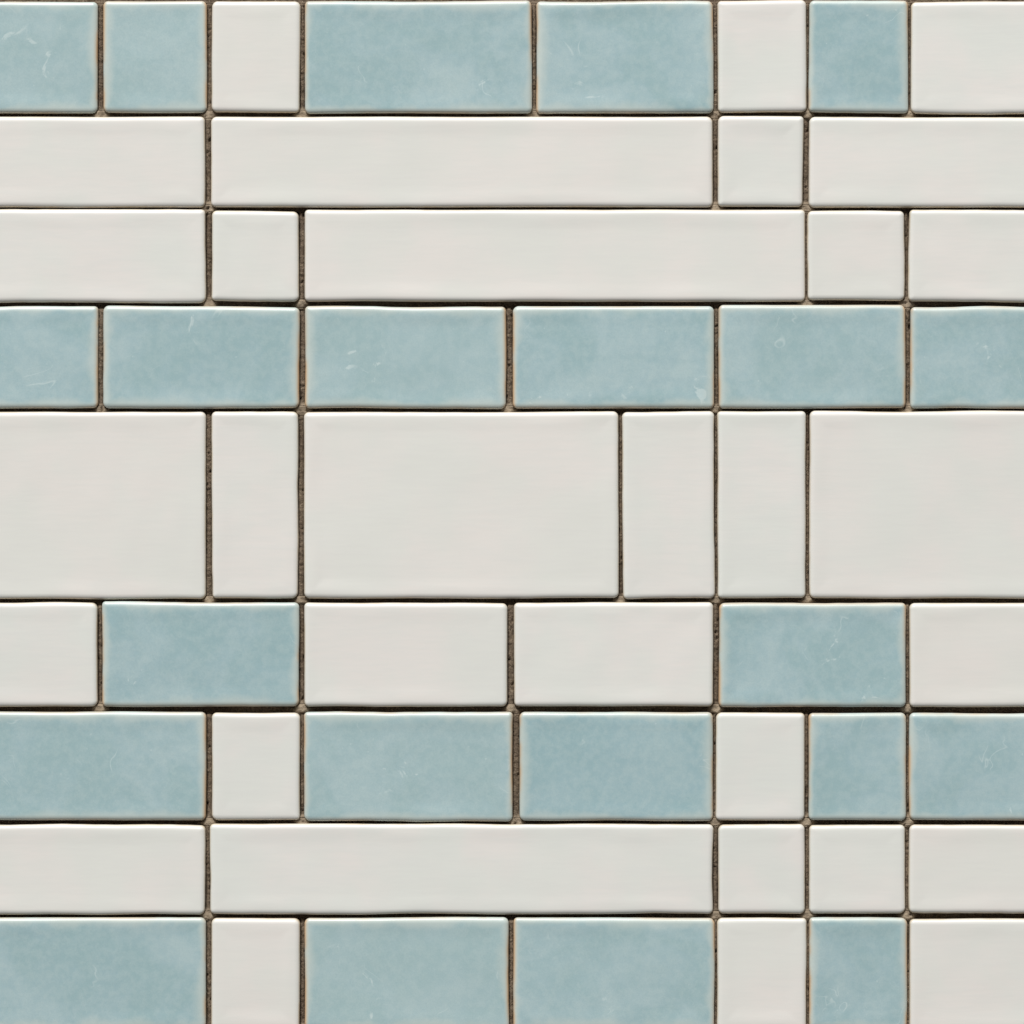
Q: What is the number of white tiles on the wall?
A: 32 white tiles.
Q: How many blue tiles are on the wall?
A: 22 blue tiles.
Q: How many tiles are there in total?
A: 54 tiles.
